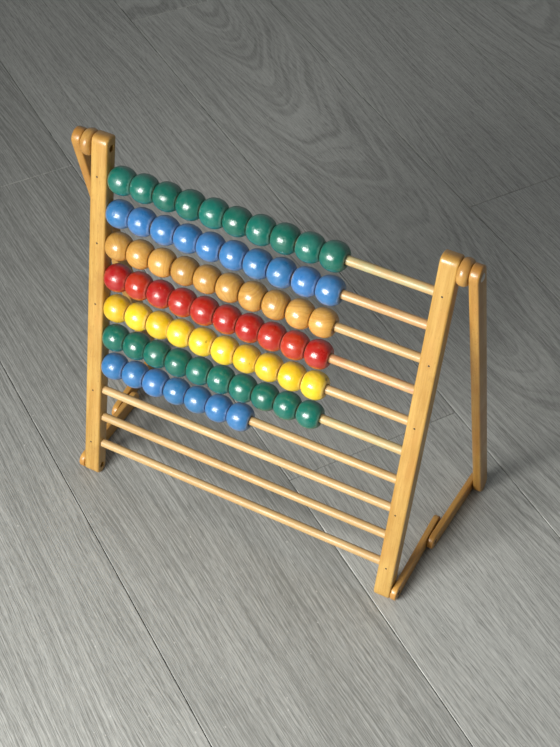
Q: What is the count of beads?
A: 67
